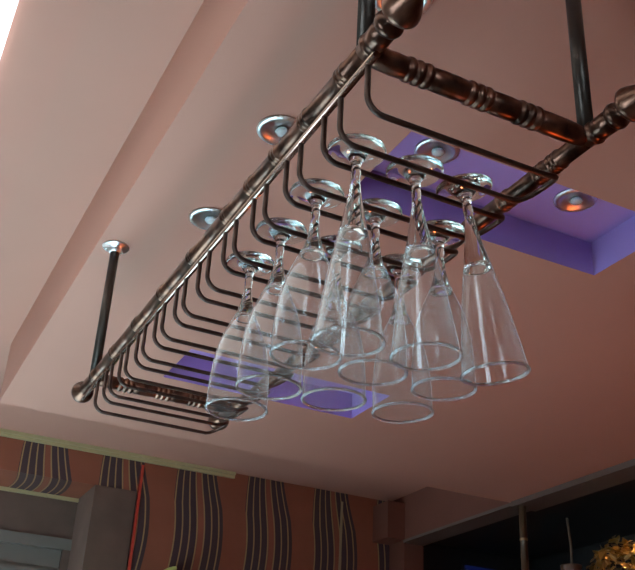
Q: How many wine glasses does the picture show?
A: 10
